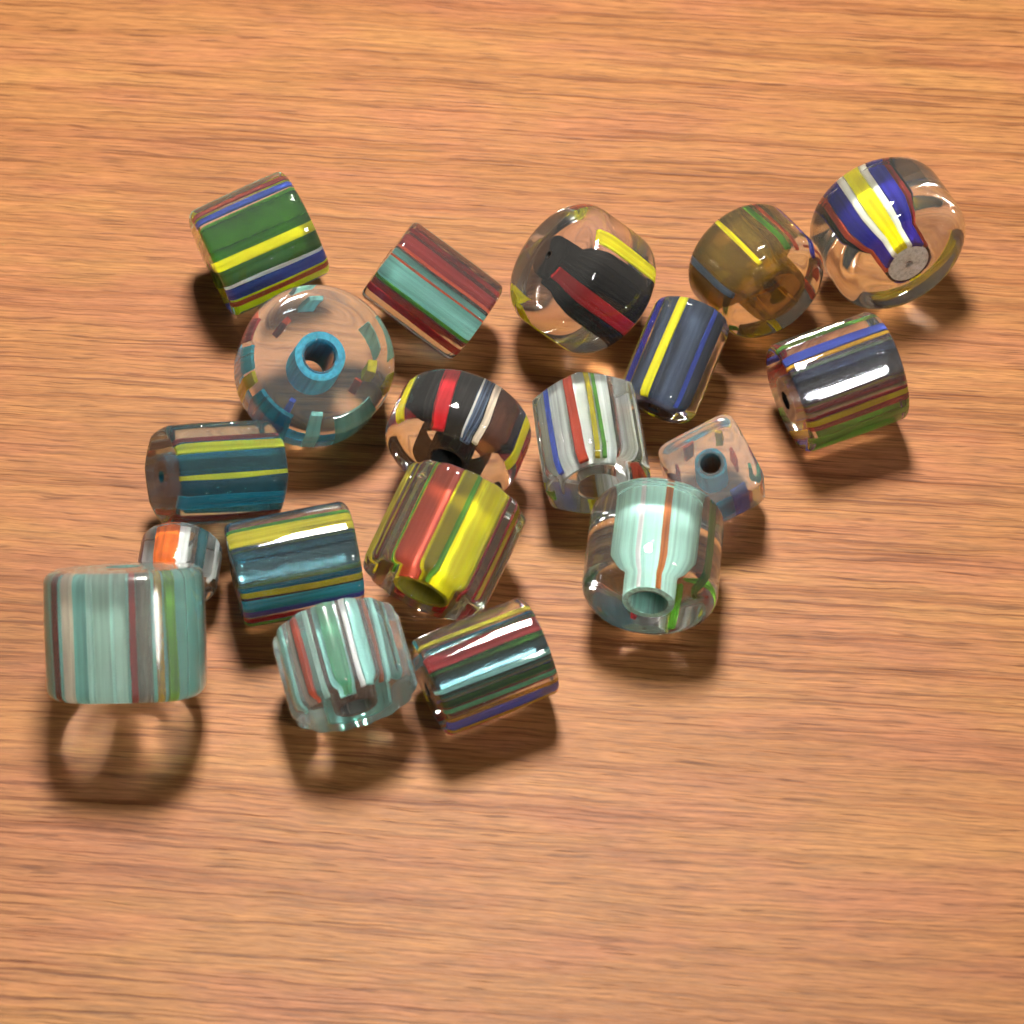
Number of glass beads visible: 19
